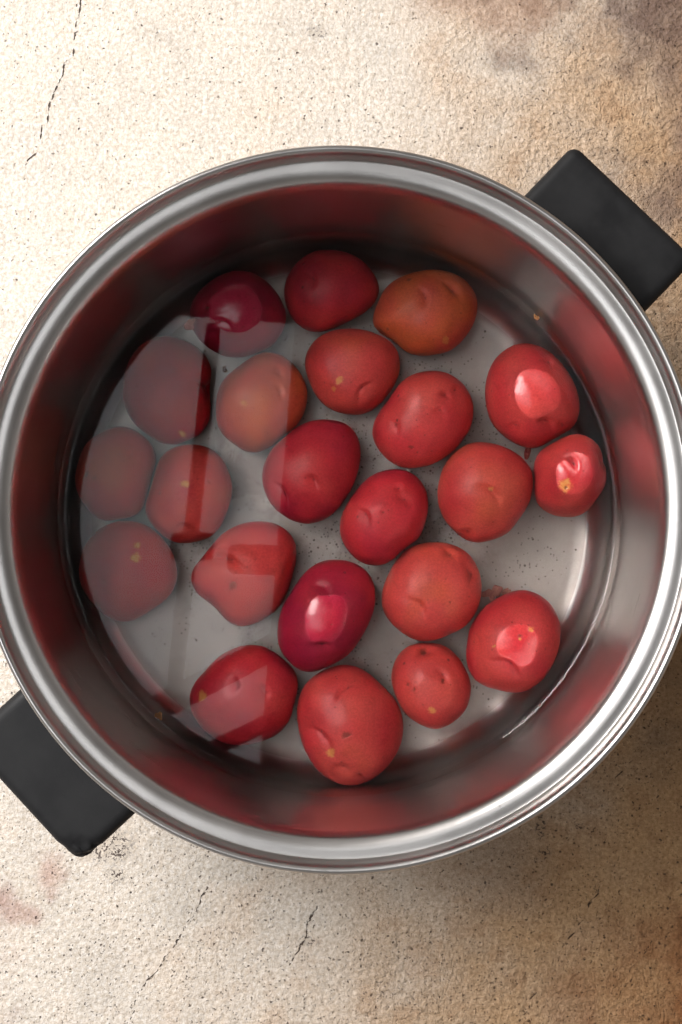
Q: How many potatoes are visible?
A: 22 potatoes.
